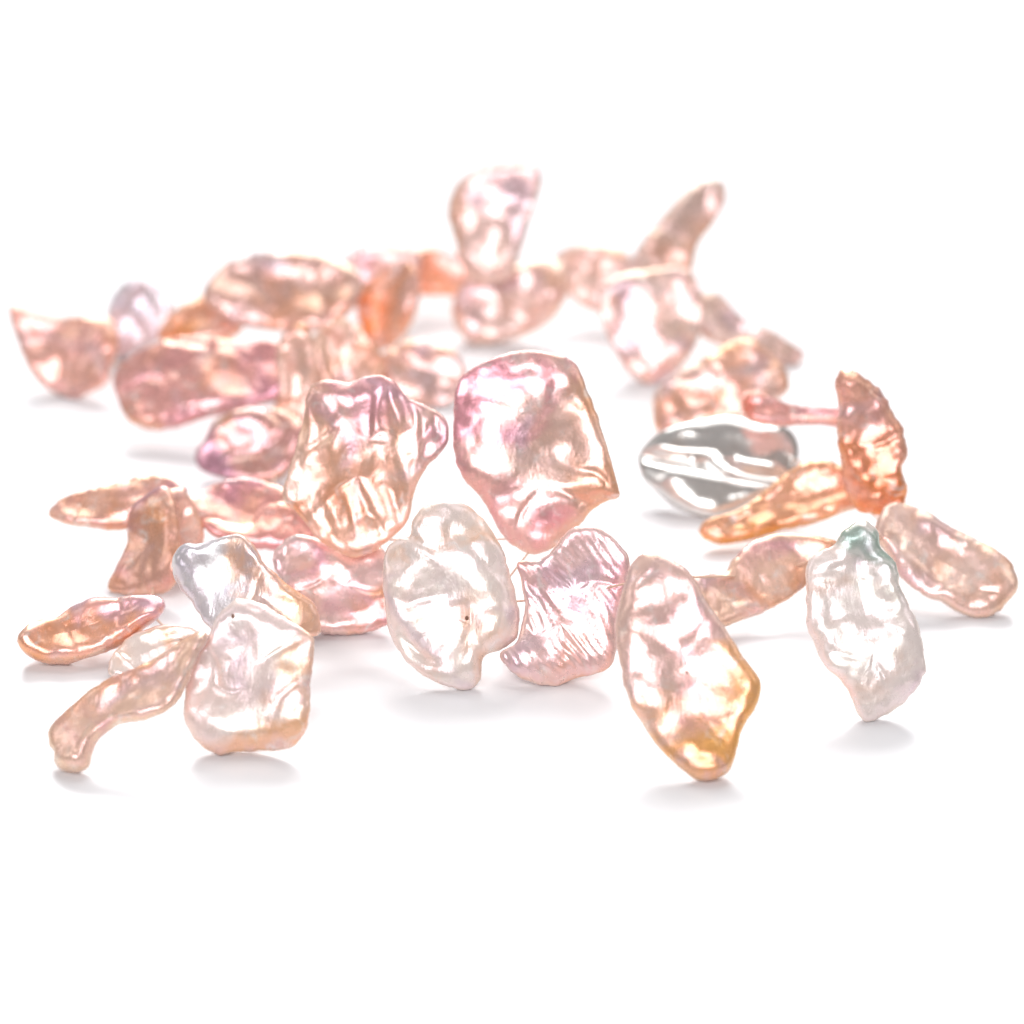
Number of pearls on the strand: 41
